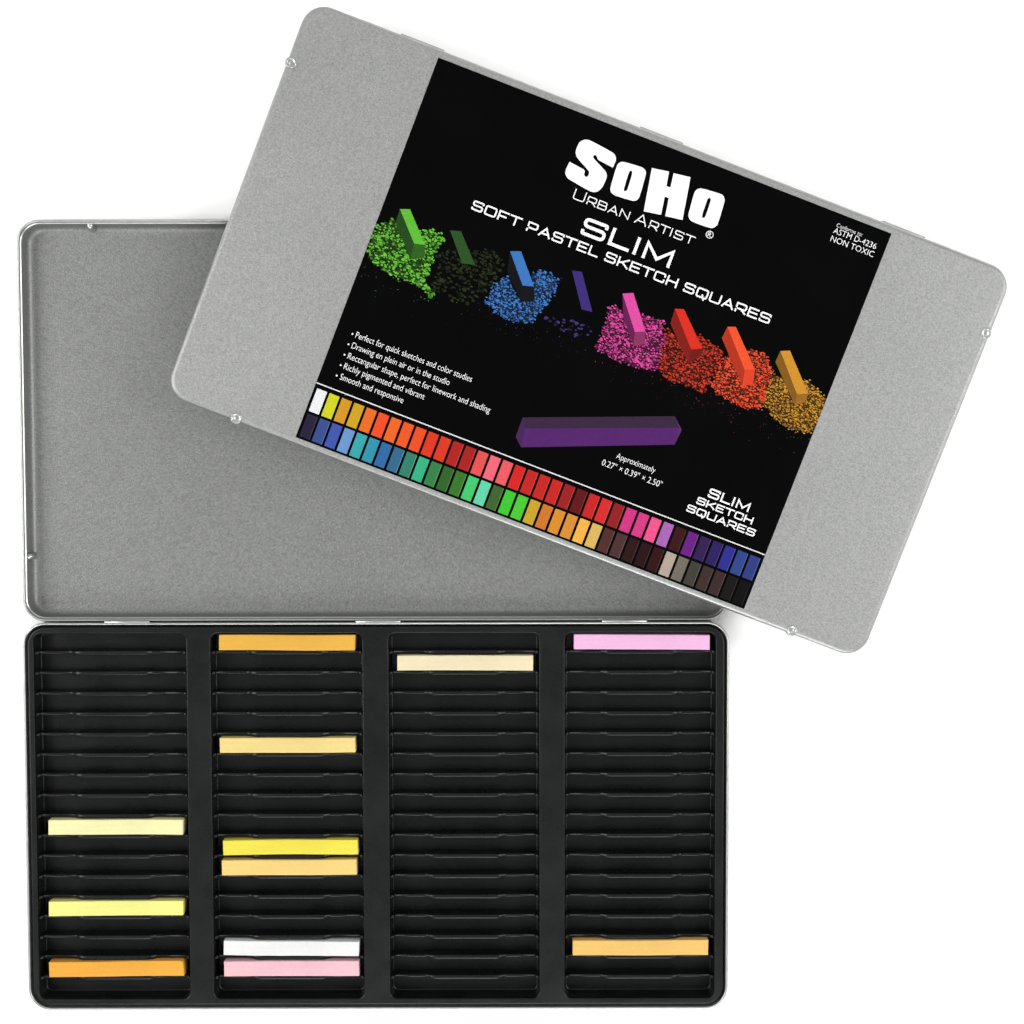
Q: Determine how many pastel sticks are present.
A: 12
